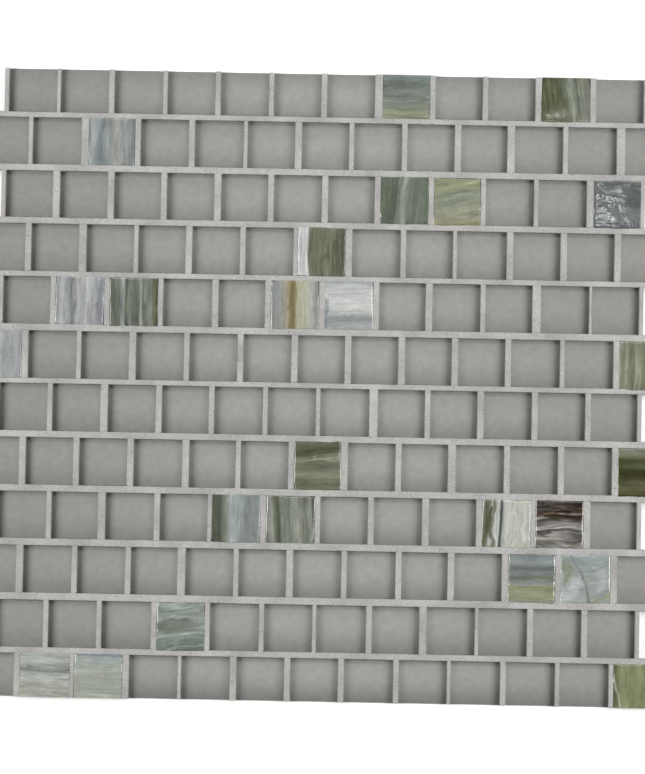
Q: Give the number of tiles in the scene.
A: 25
